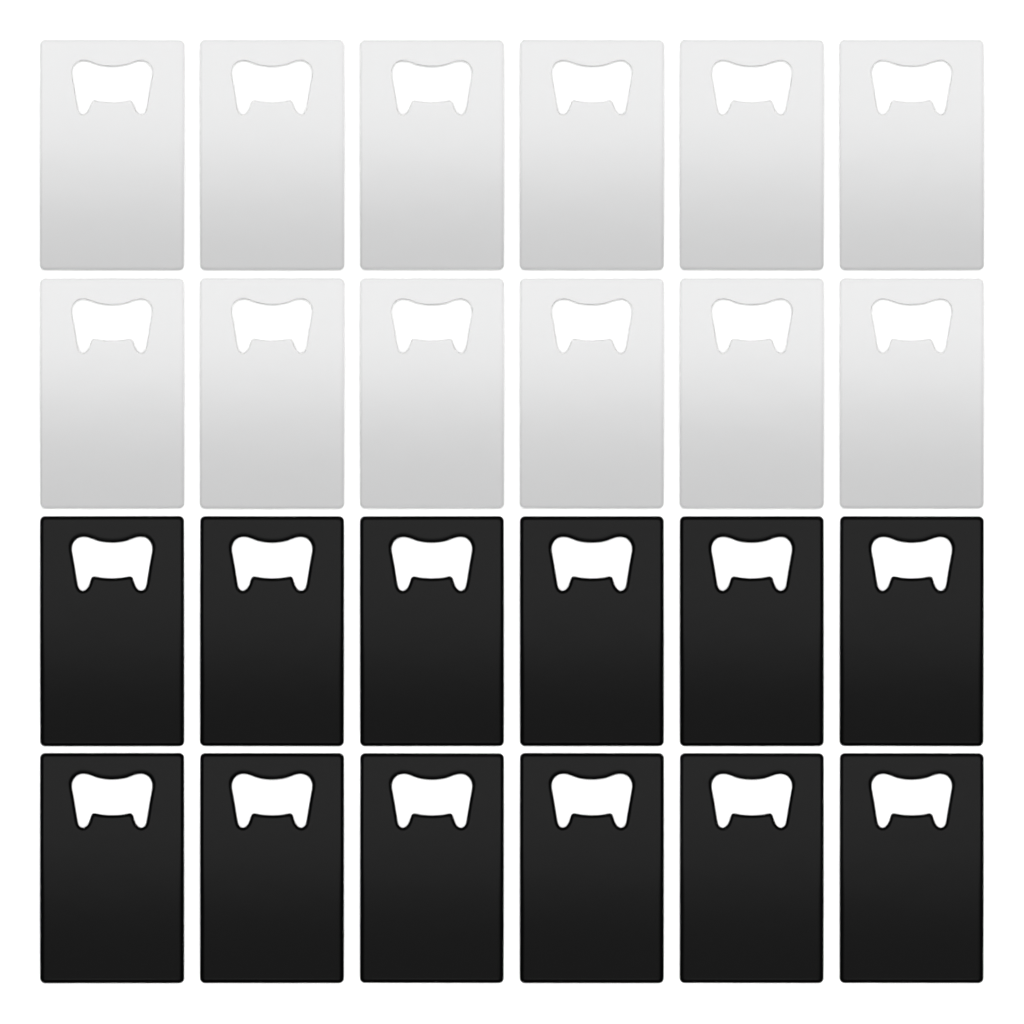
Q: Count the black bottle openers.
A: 12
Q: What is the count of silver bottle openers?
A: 12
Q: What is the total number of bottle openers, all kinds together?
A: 24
